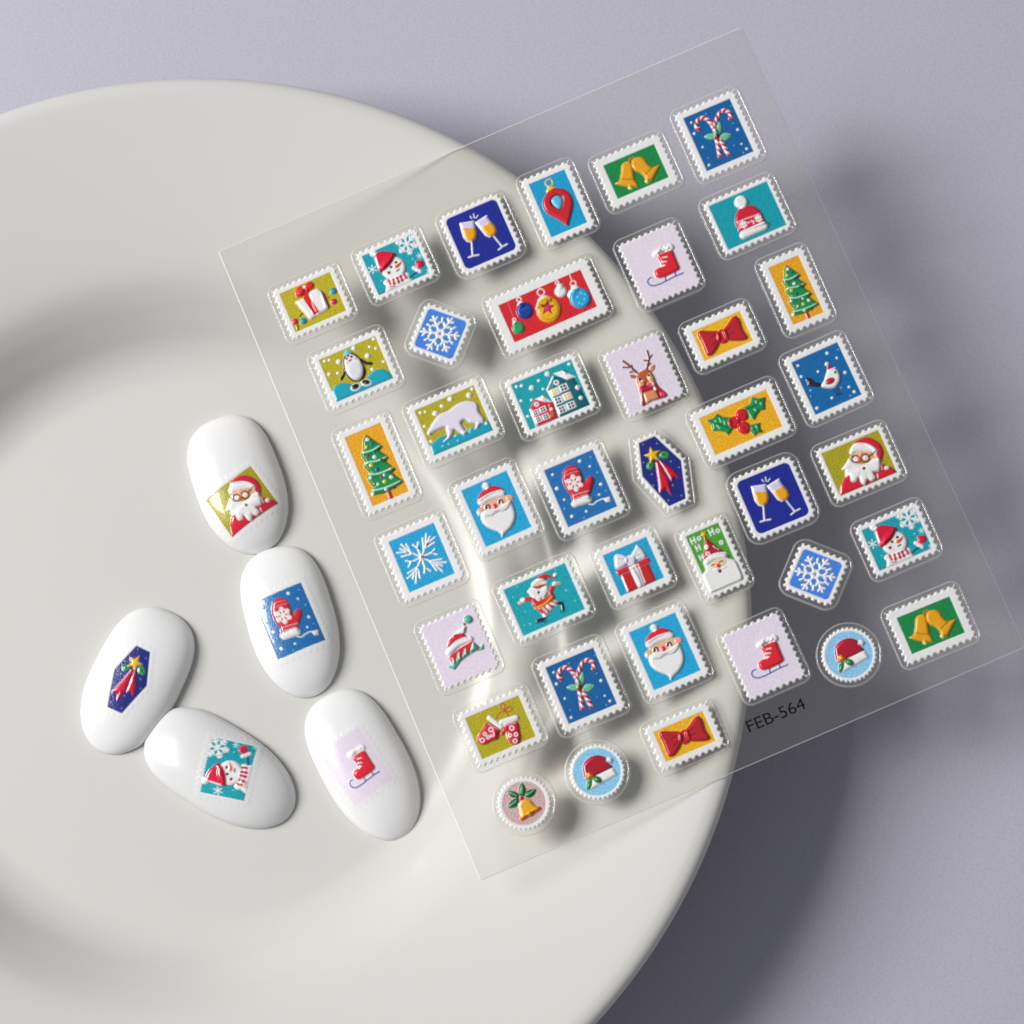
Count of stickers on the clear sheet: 40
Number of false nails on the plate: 5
